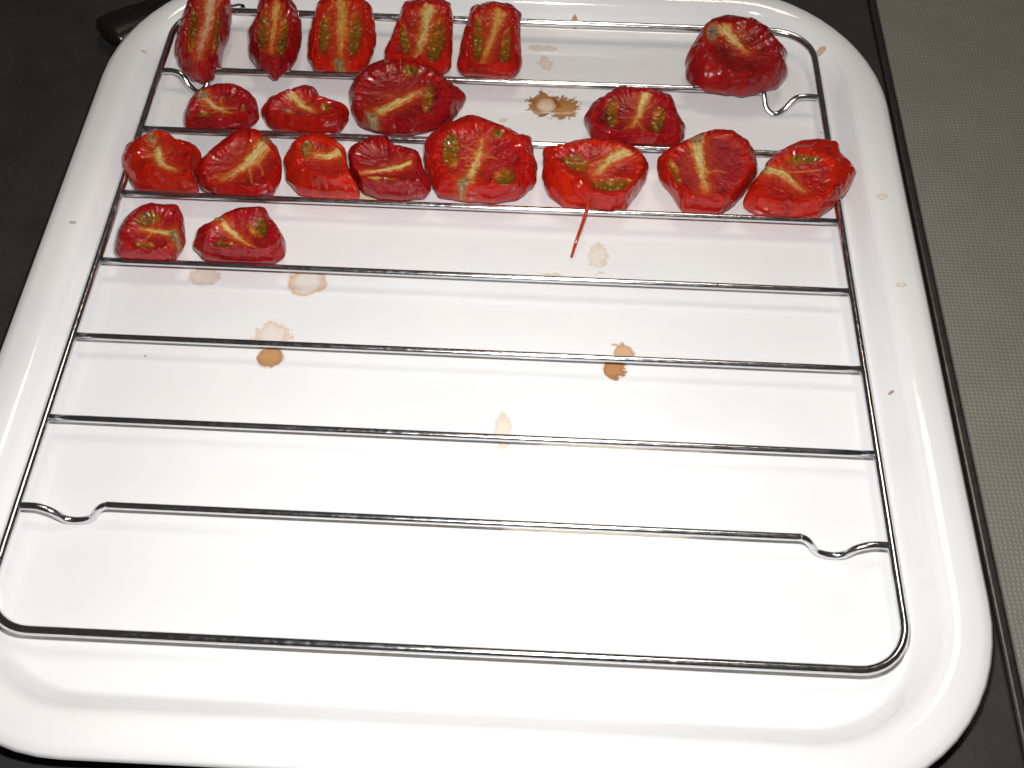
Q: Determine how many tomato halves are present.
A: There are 20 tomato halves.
